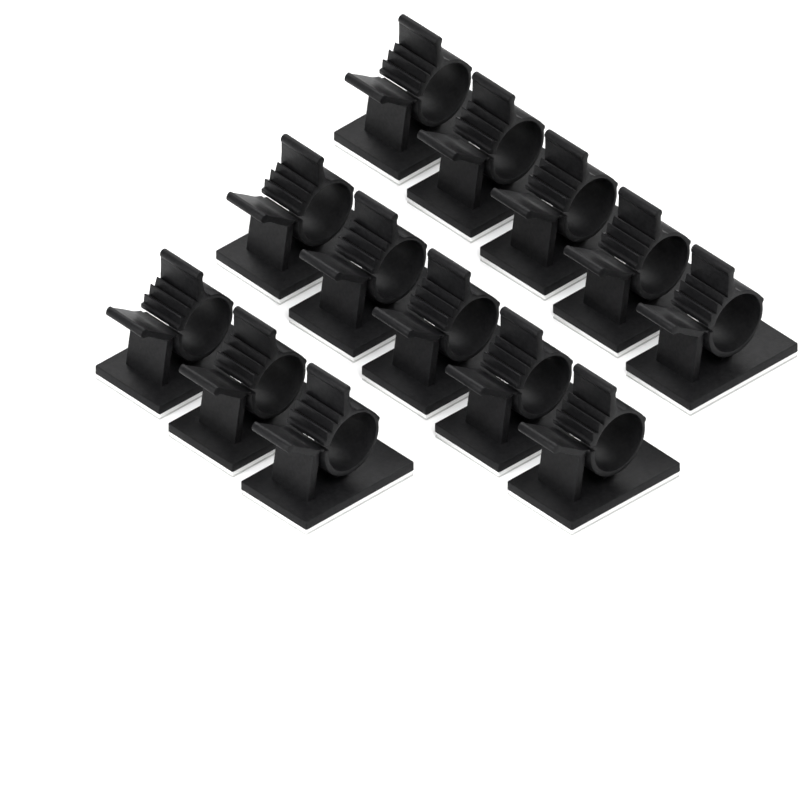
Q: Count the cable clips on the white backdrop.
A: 13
